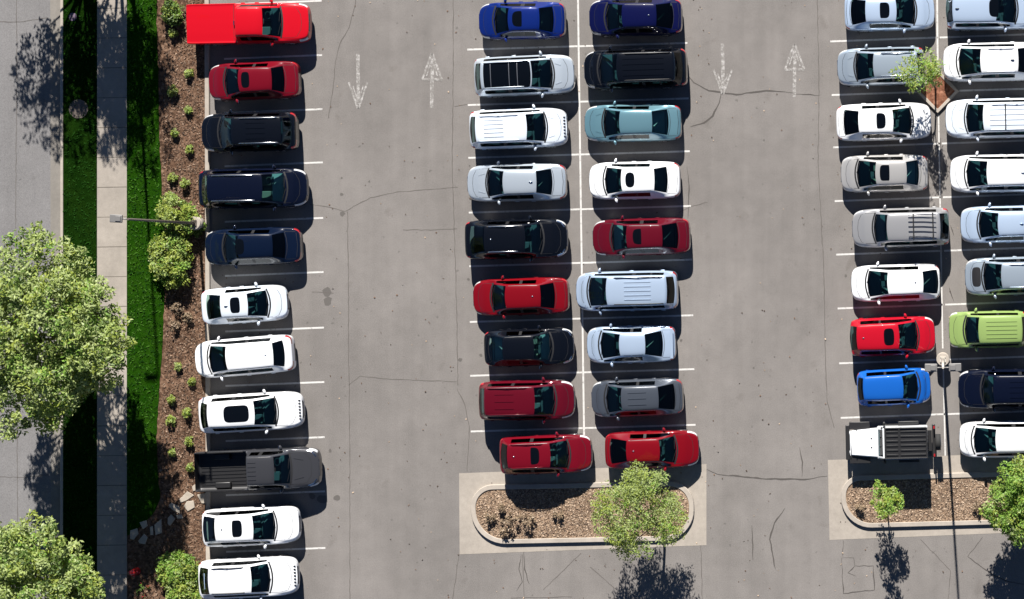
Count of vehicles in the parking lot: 47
